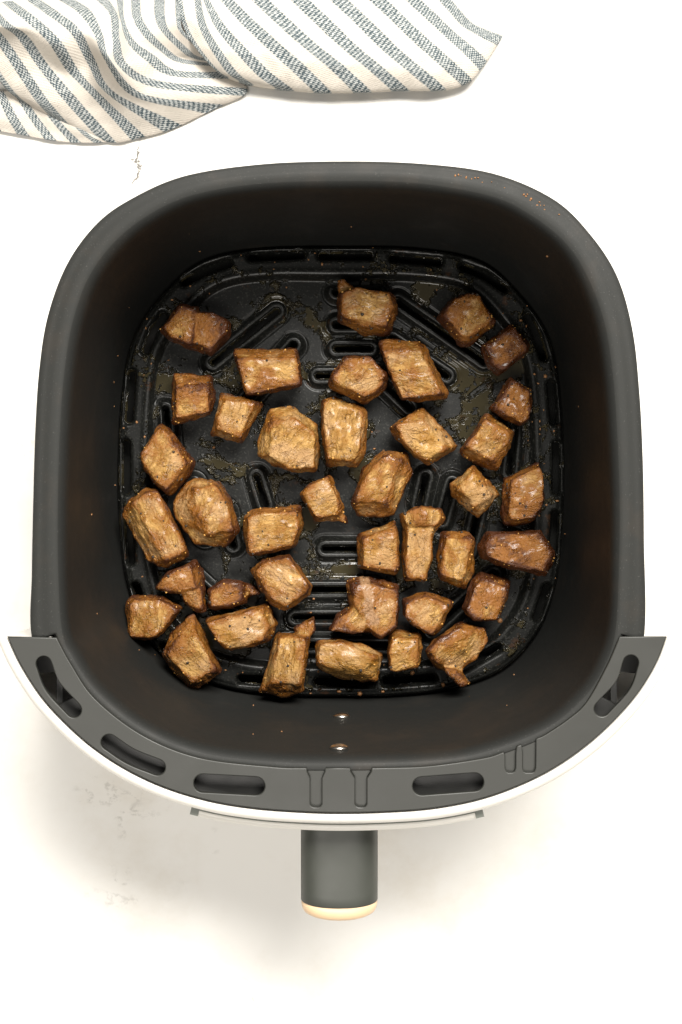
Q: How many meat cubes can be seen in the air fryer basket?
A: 39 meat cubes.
